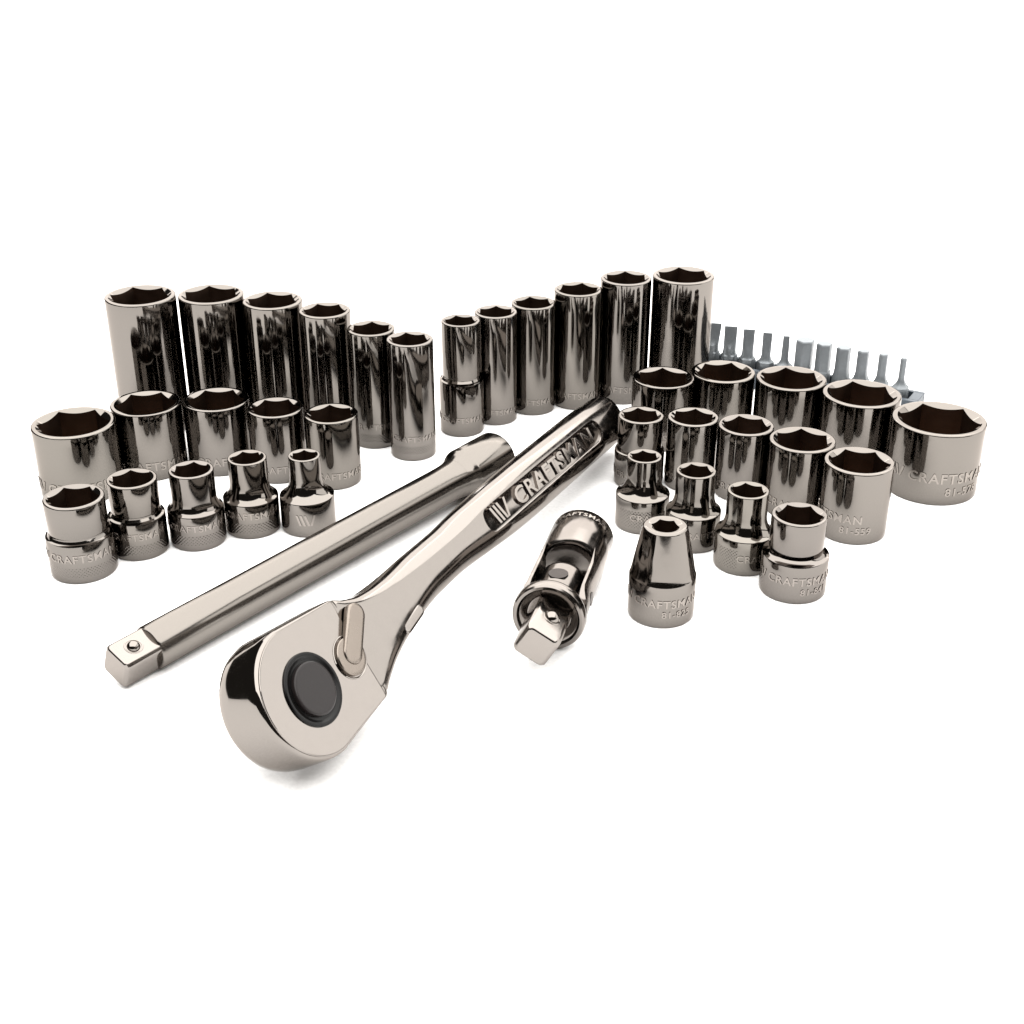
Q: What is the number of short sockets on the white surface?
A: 25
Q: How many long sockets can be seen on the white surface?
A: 12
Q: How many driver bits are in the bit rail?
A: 11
